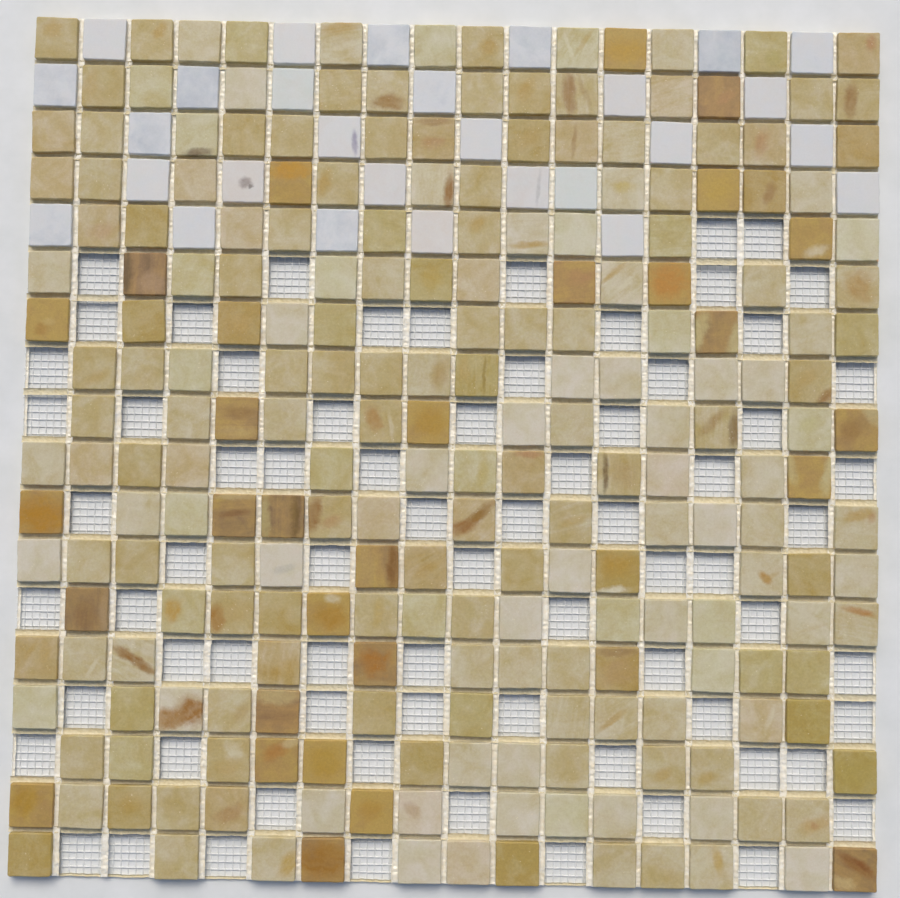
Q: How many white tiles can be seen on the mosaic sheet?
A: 28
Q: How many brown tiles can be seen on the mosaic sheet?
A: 28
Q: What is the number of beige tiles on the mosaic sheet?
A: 196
